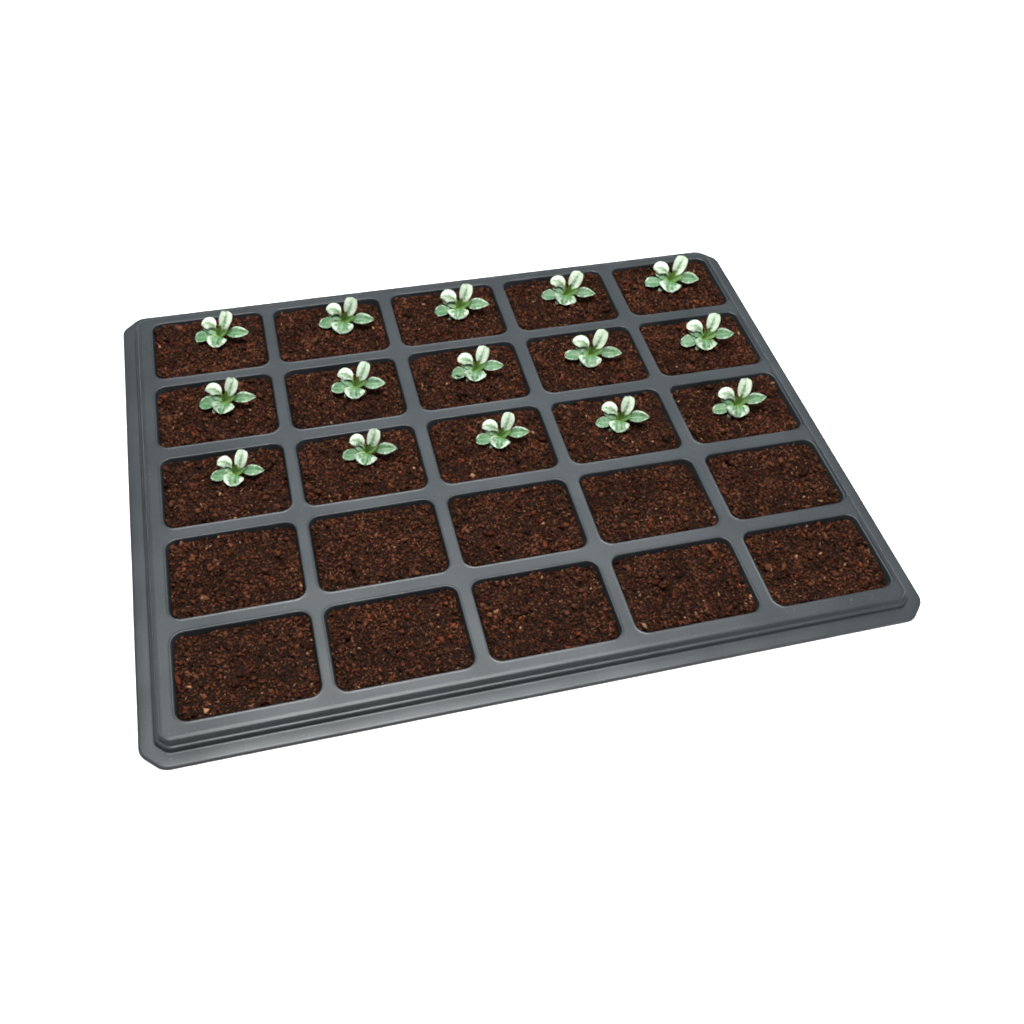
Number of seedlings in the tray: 15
